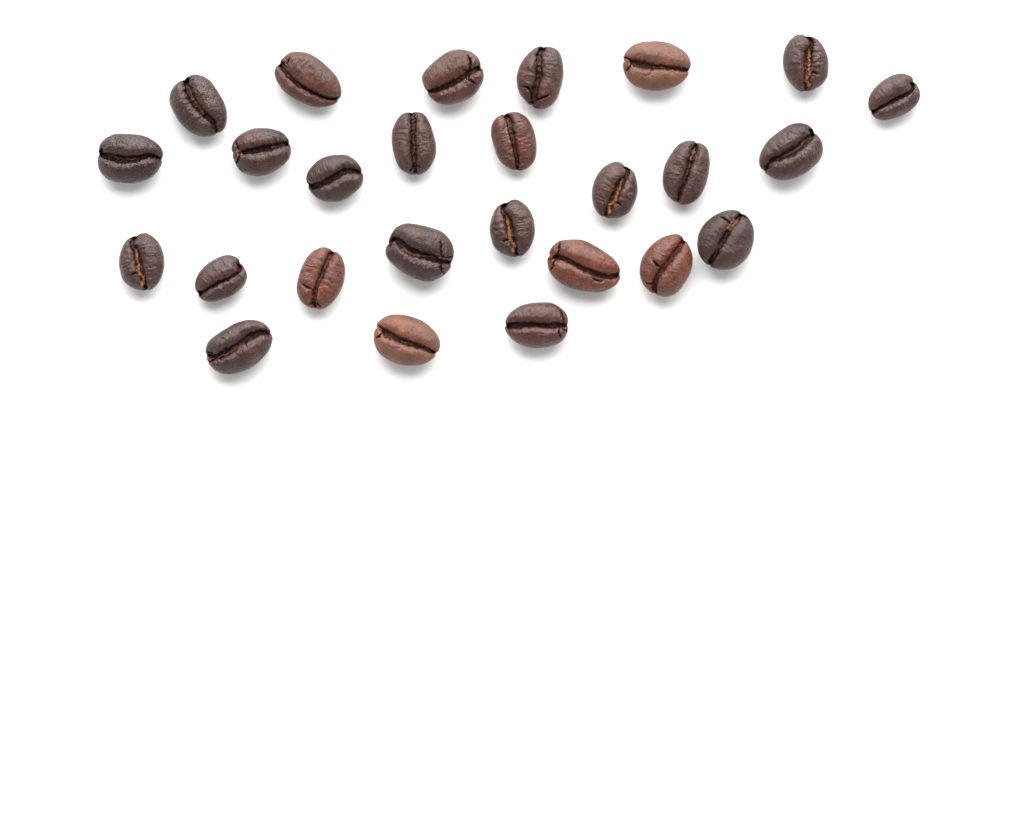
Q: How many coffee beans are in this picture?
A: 26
